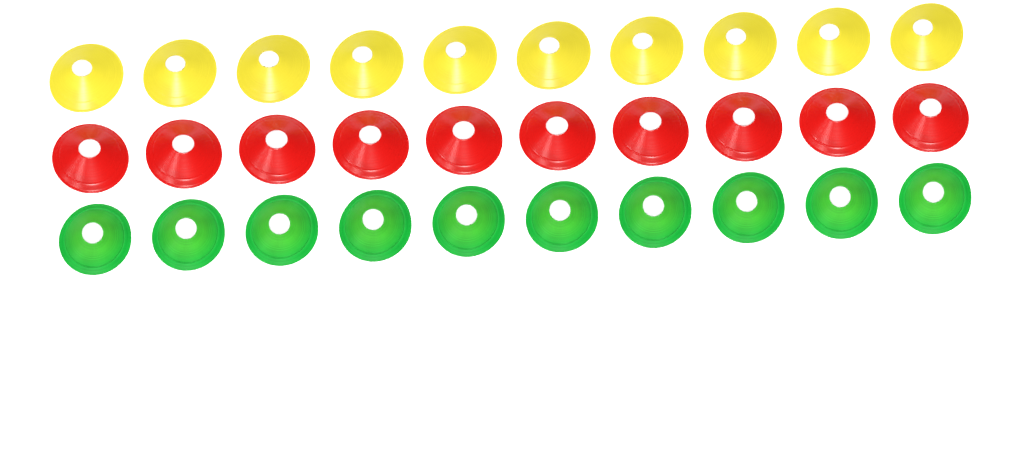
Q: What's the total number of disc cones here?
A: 30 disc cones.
